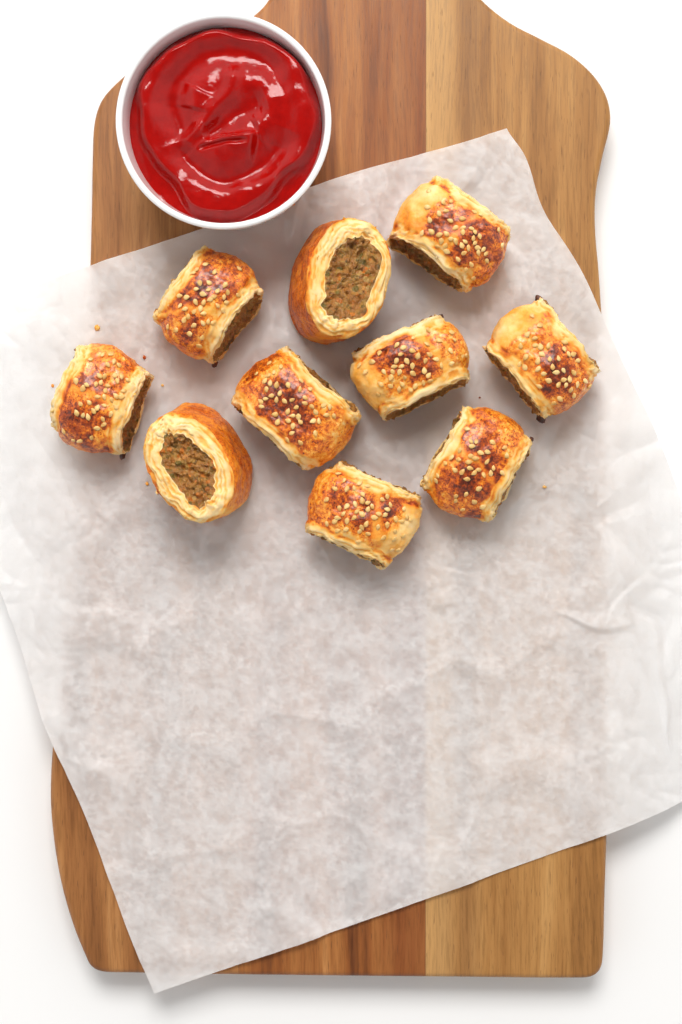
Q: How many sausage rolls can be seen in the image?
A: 10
